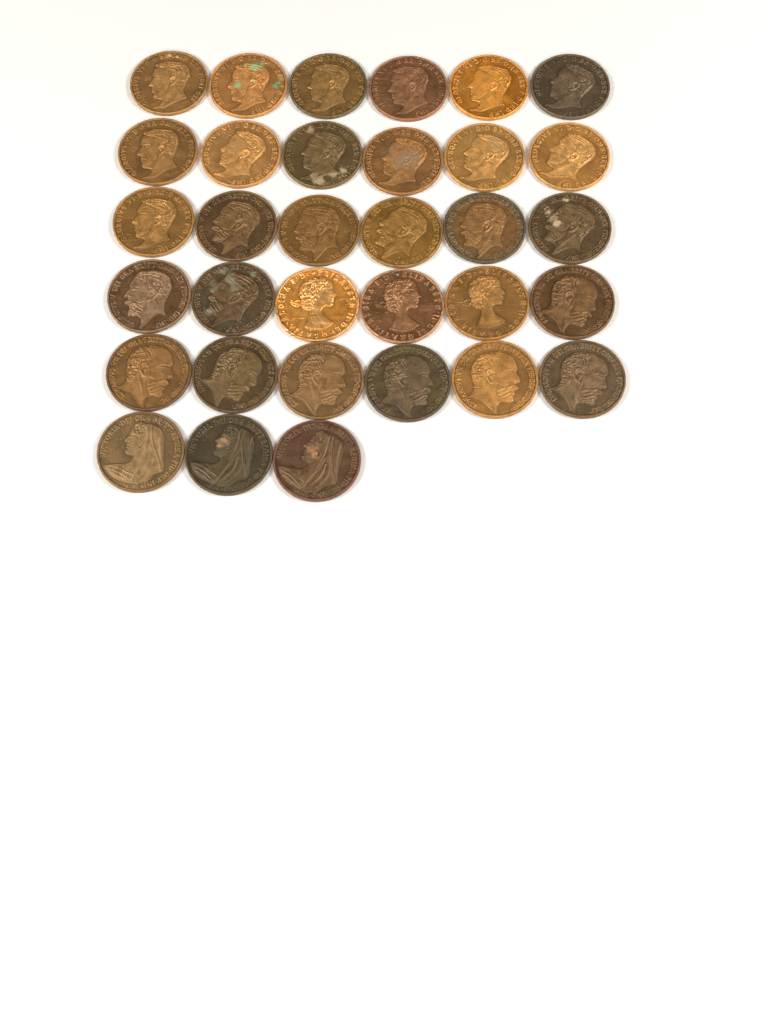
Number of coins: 33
